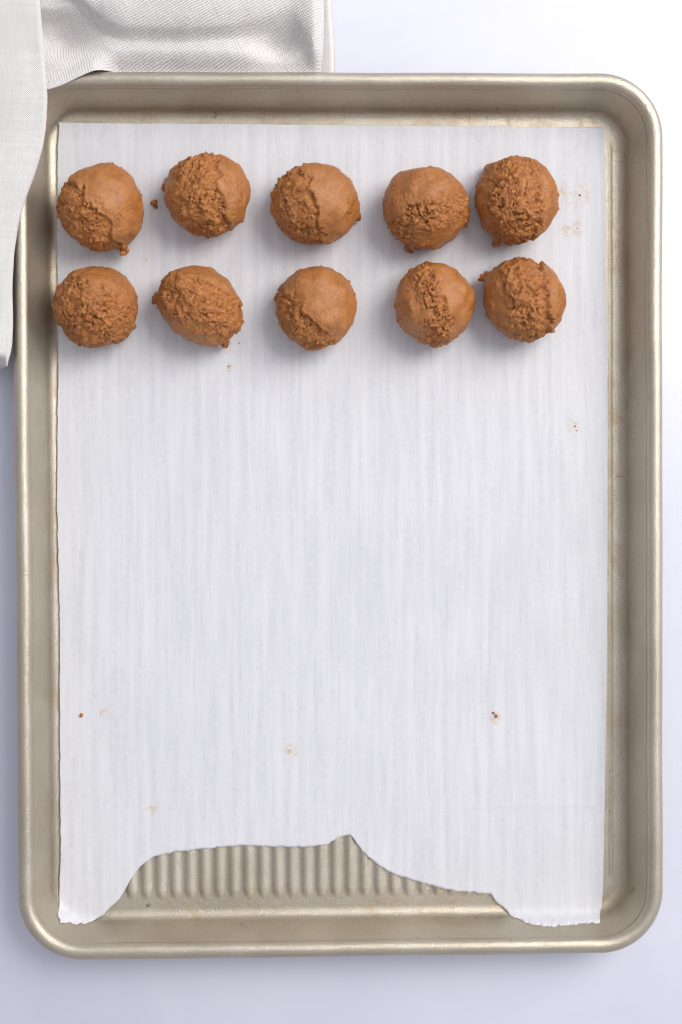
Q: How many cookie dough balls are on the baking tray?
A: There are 10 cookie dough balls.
